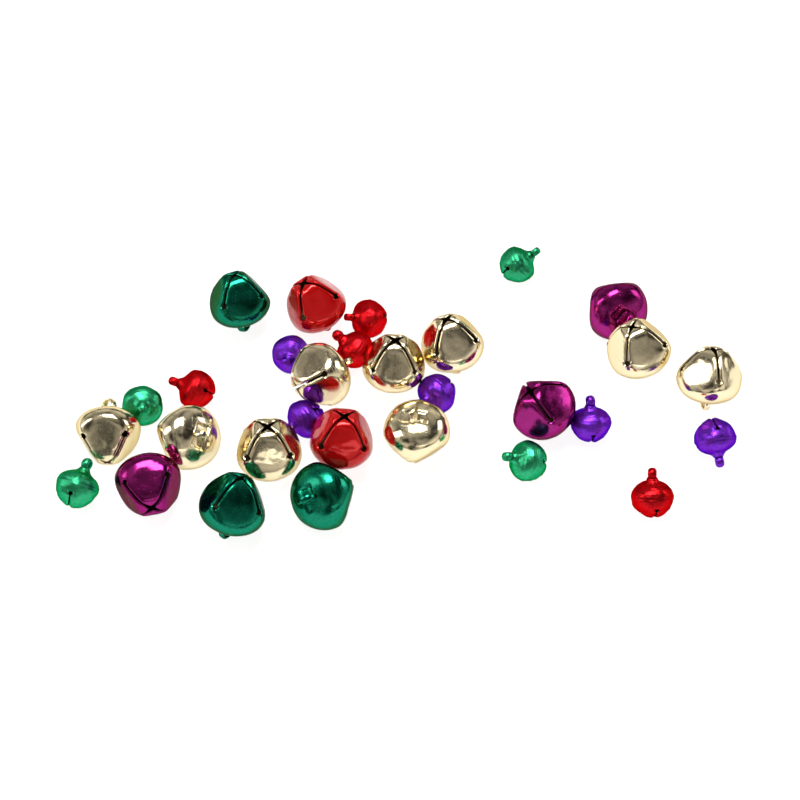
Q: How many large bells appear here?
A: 17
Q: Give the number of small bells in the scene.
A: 13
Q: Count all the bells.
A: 30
